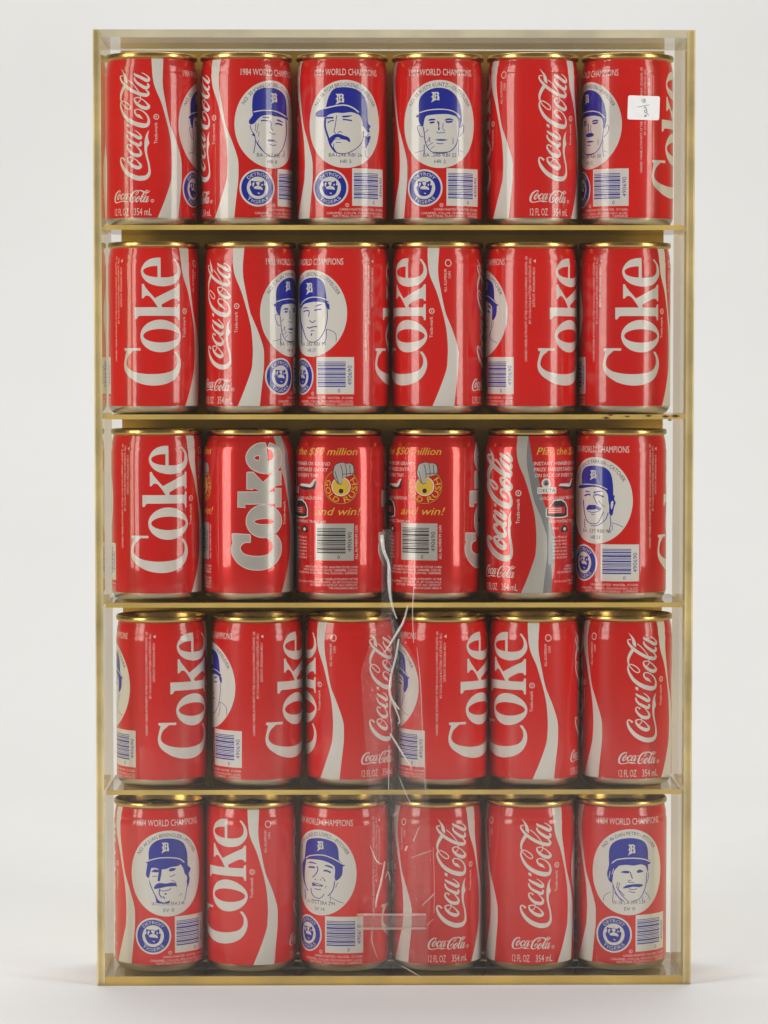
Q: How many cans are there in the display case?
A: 30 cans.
